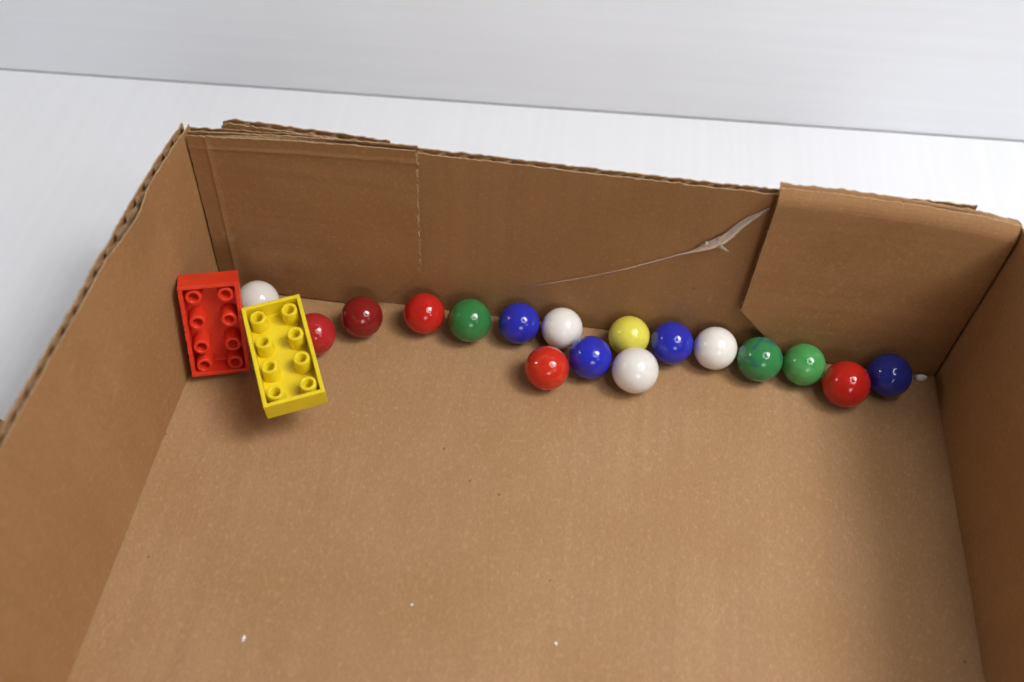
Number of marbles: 17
